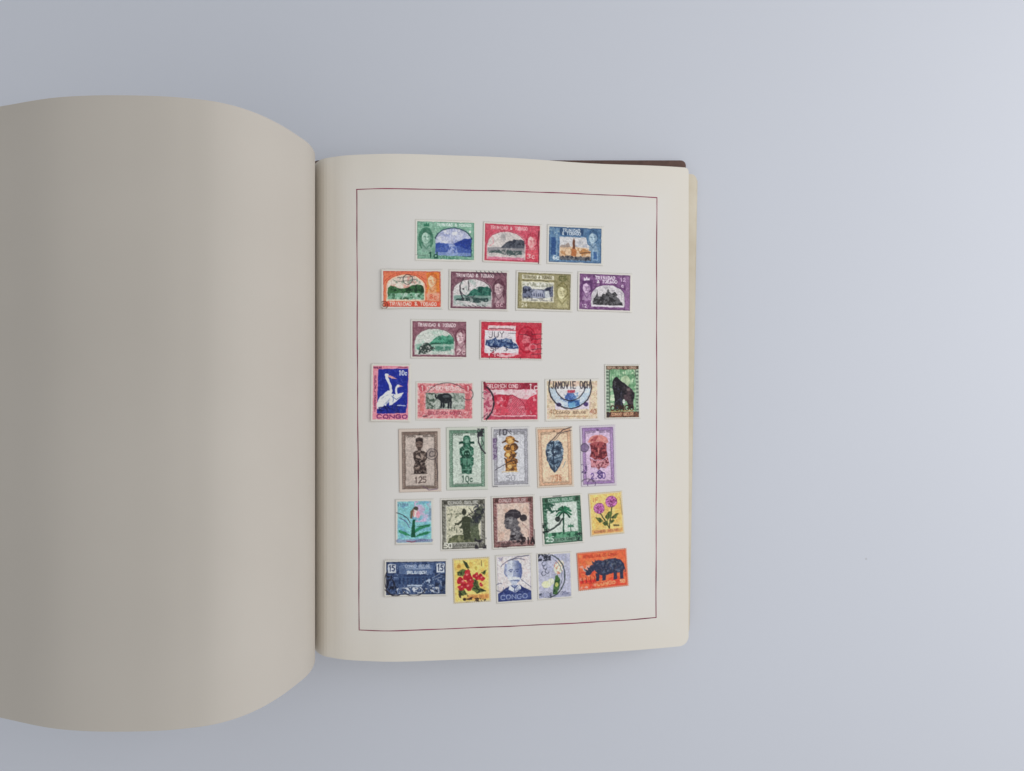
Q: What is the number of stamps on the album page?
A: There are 29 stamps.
